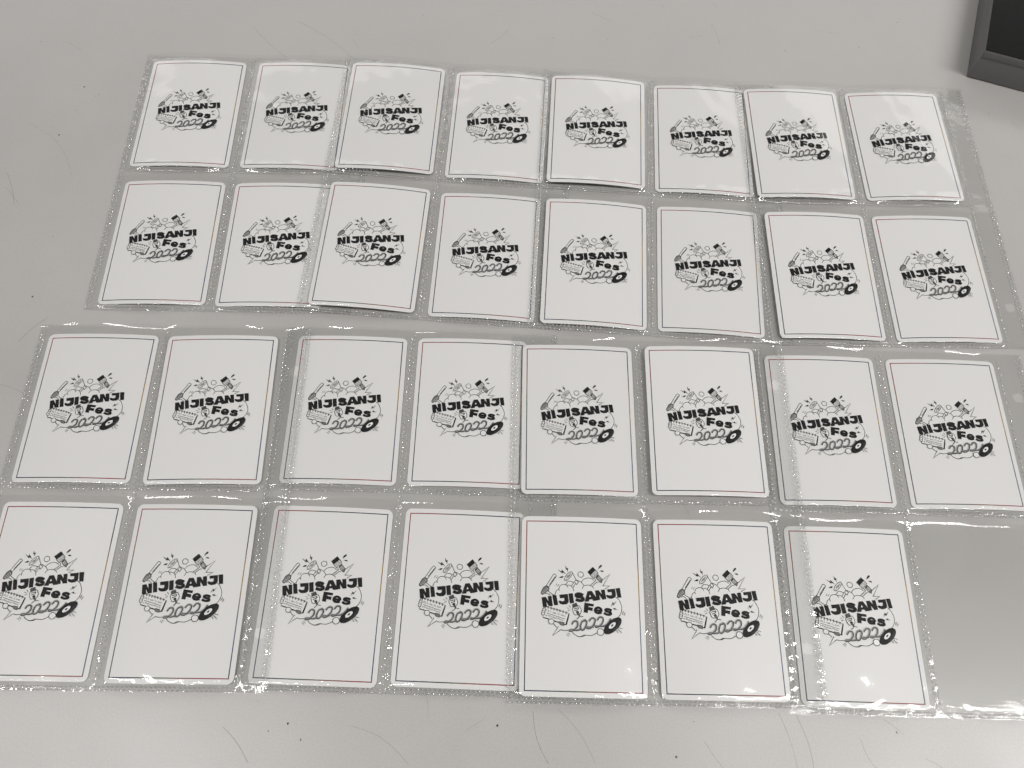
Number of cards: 31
